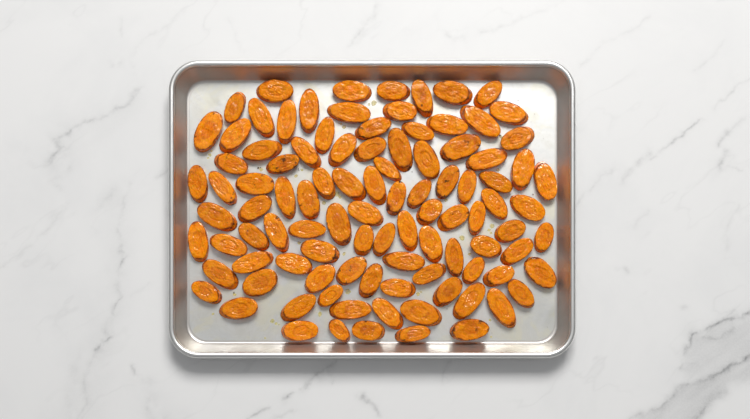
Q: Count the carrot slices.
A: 100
